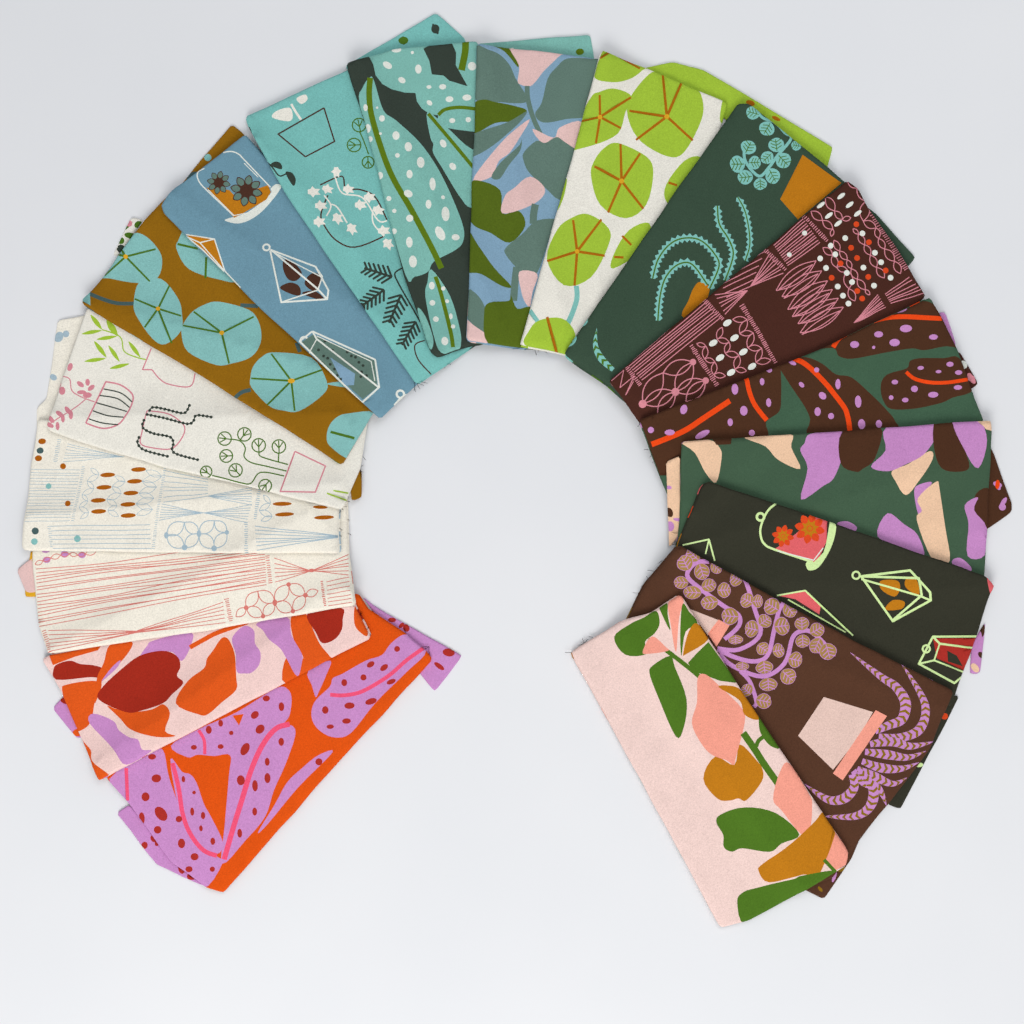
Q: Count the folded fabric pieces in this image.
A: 18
